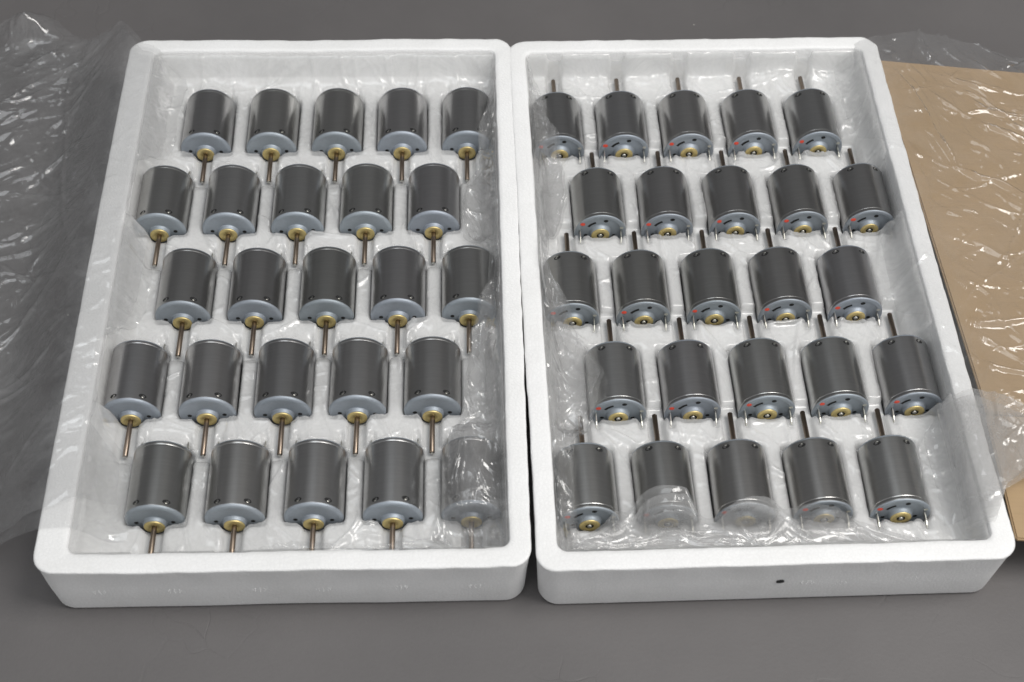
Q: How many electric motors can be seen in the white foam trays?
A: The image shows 50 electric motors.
